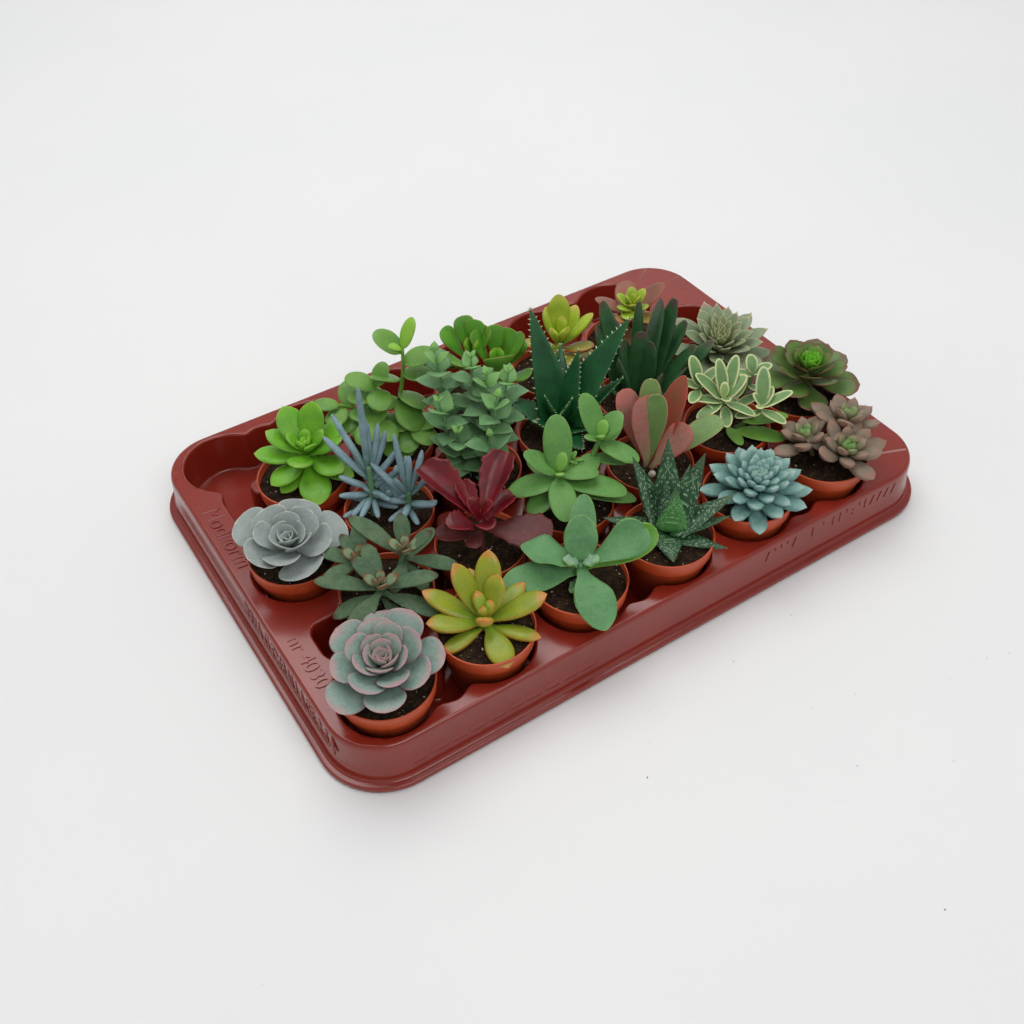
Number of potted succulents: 23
